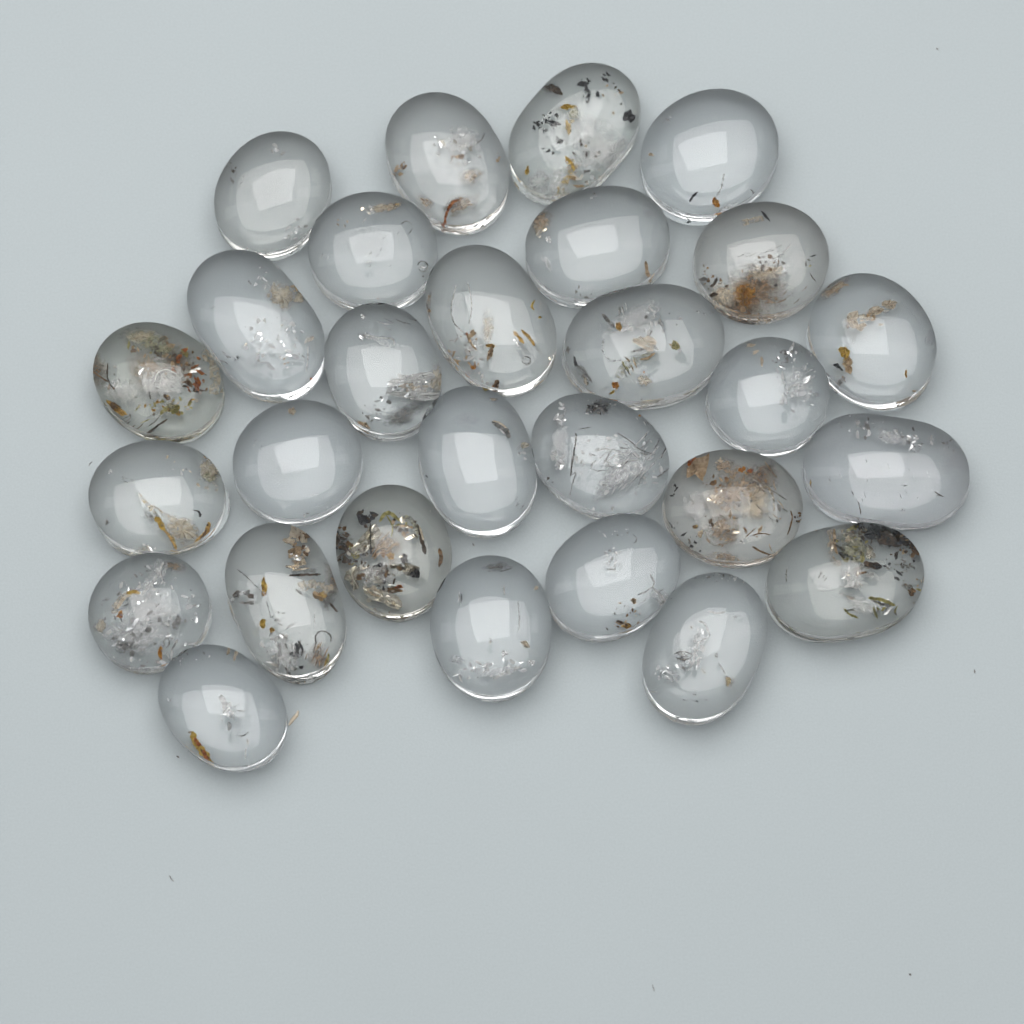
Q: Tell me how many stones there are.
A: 28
